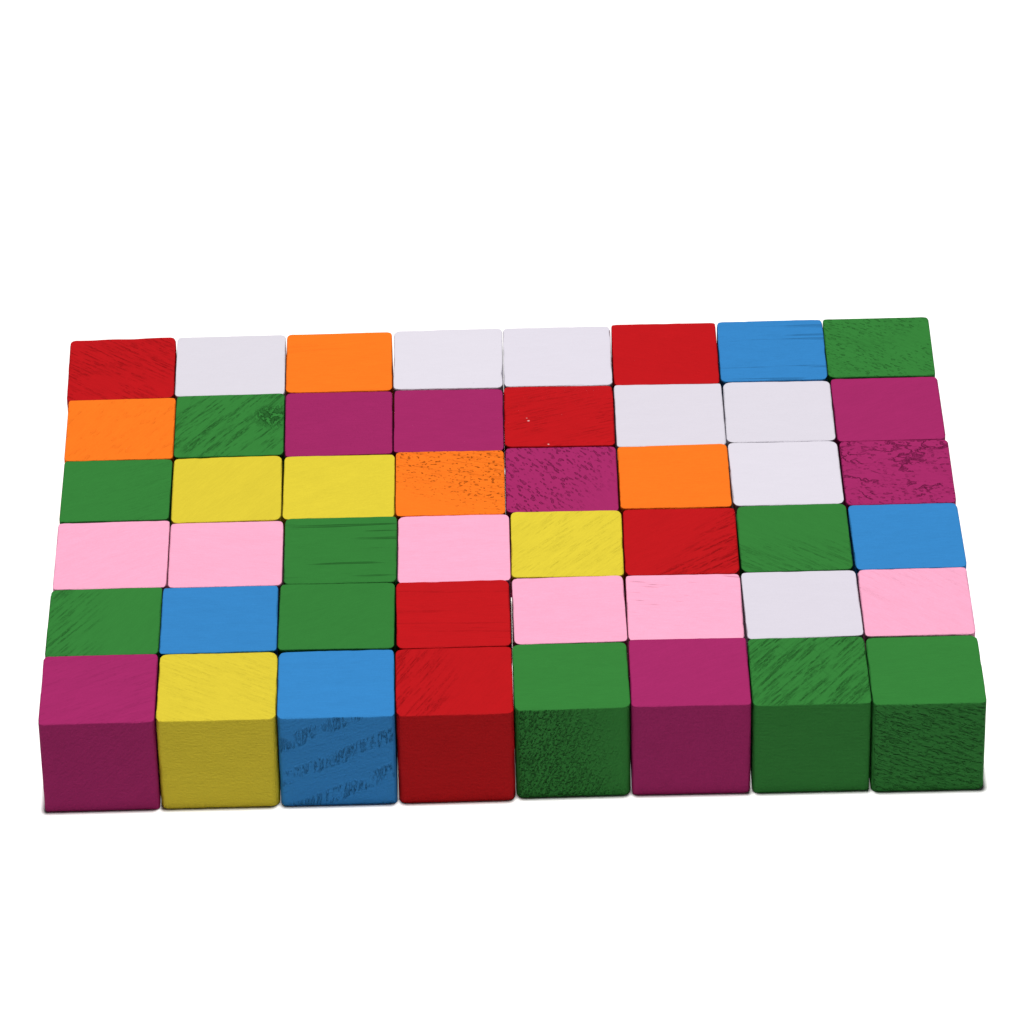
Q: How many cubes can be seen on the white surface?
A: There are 48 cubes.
